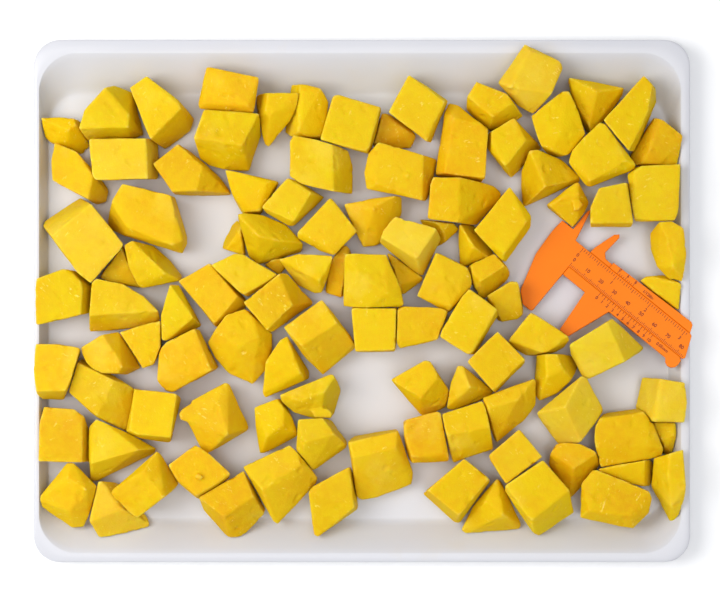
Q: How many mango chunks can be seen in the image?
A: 106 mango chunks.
